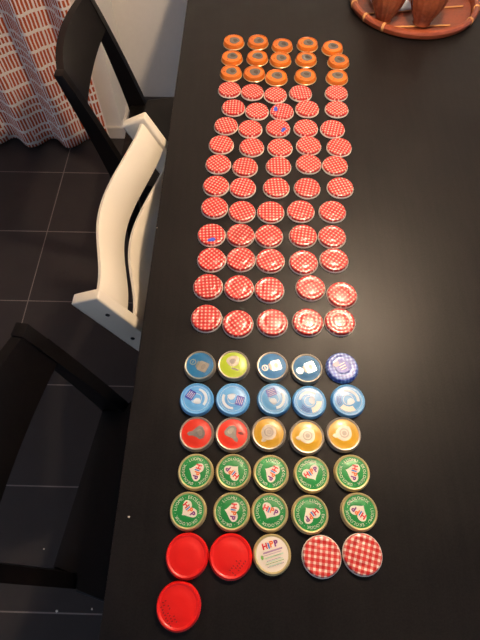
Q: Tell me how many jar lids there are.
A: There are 101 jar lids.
